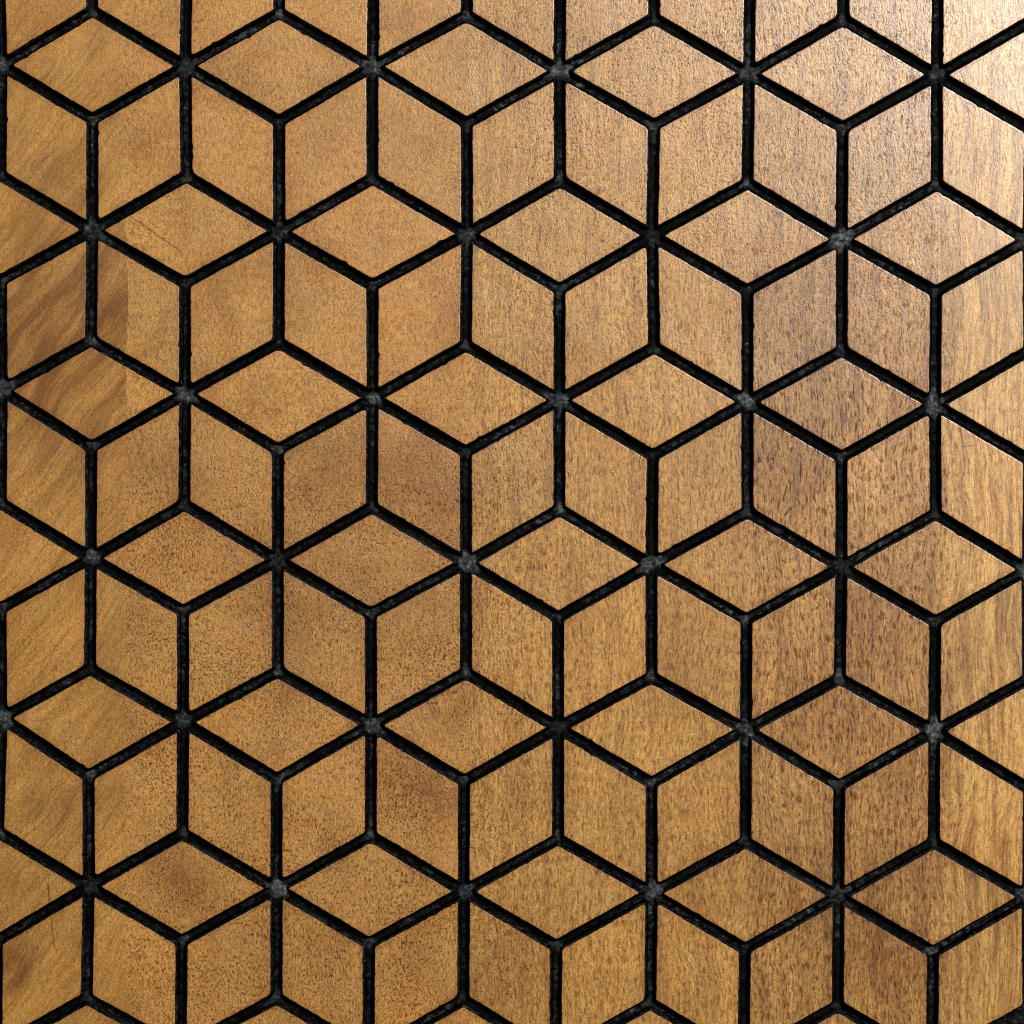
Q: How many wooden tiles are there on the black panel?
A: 118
